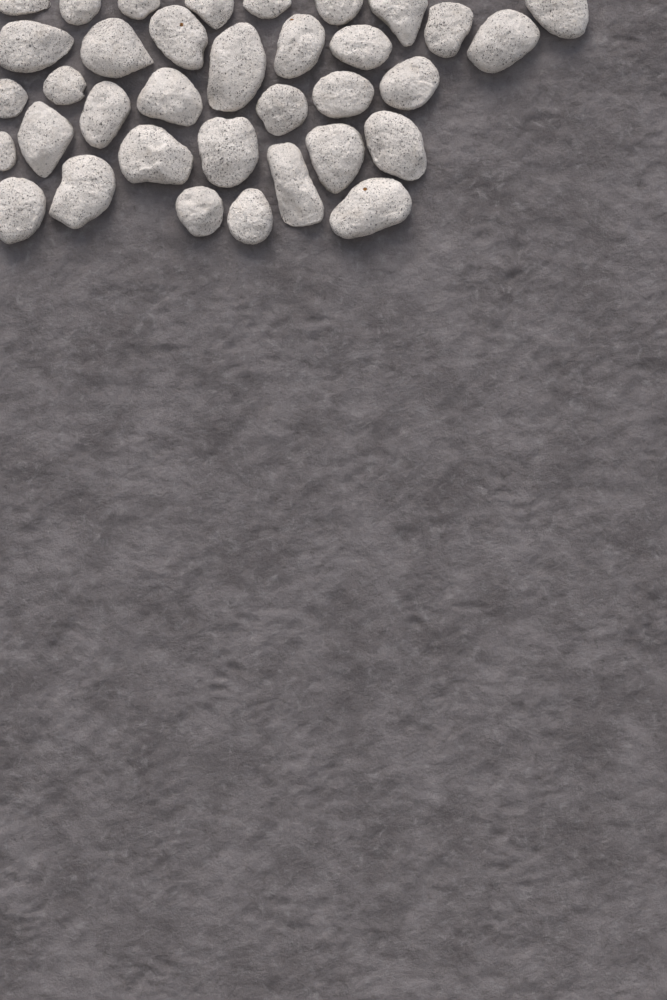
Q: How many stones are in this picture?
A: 35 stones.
